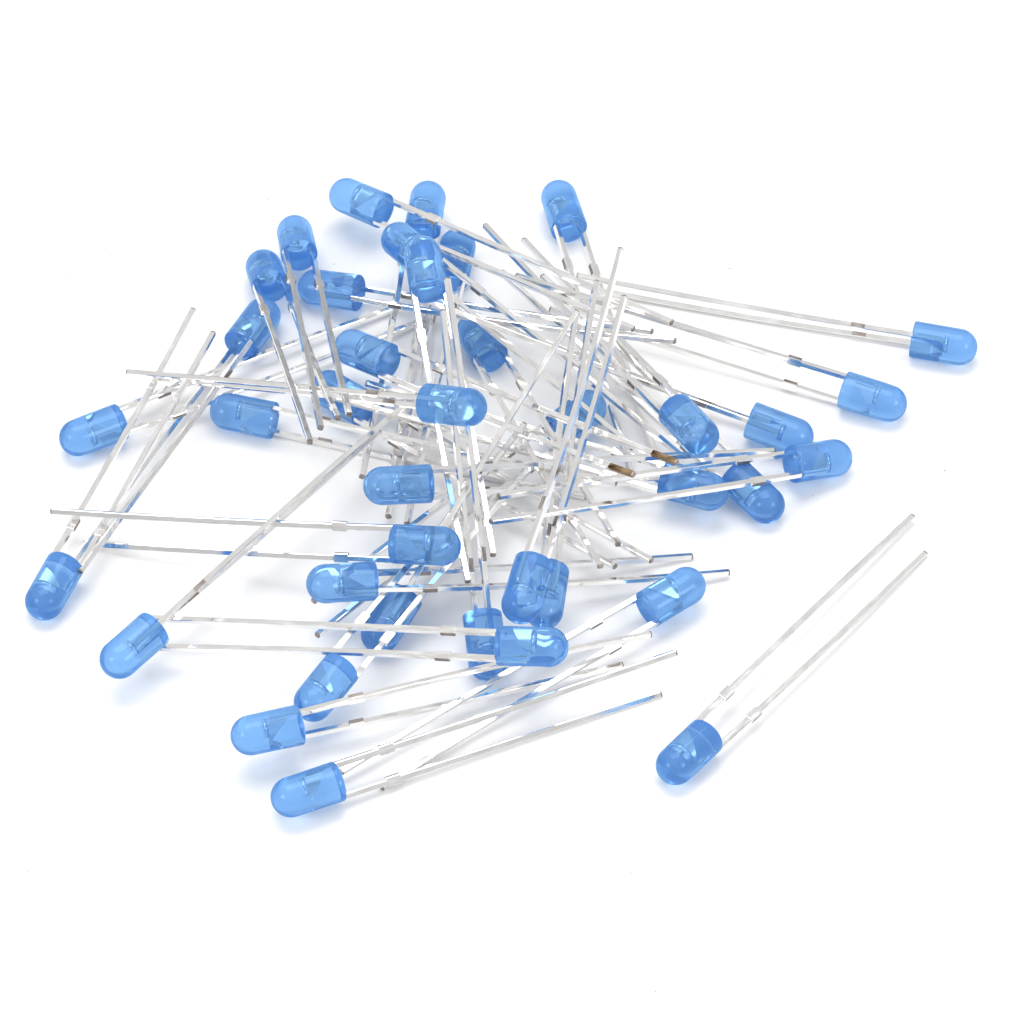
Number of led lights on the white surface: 39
